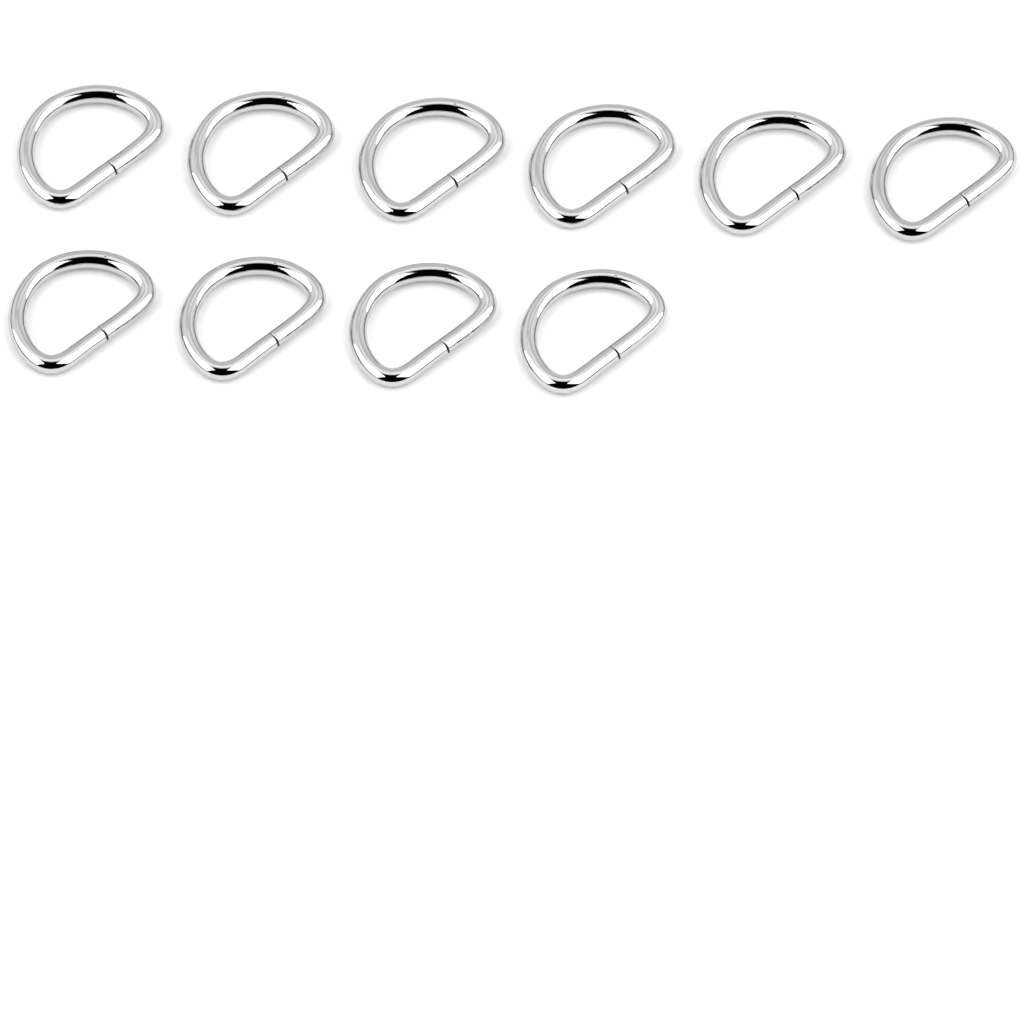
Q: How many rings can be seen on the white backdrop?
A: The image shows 10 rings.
